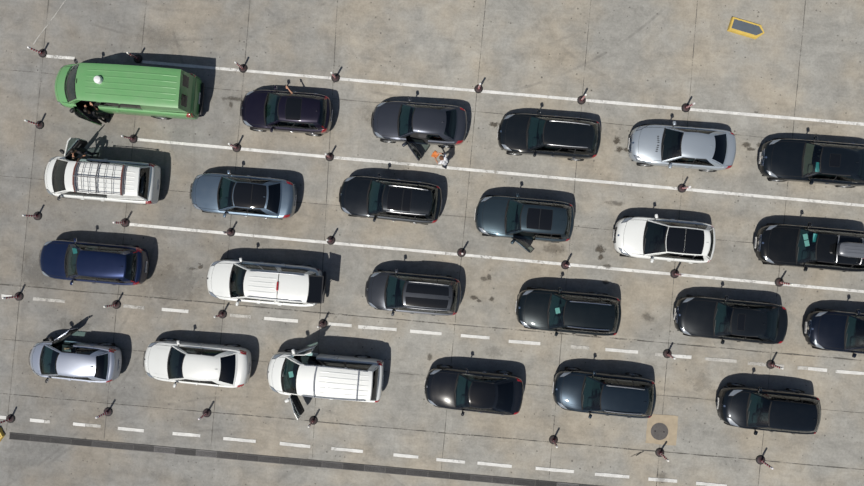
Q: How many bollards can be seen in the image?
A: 33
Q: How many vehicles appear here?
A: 24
